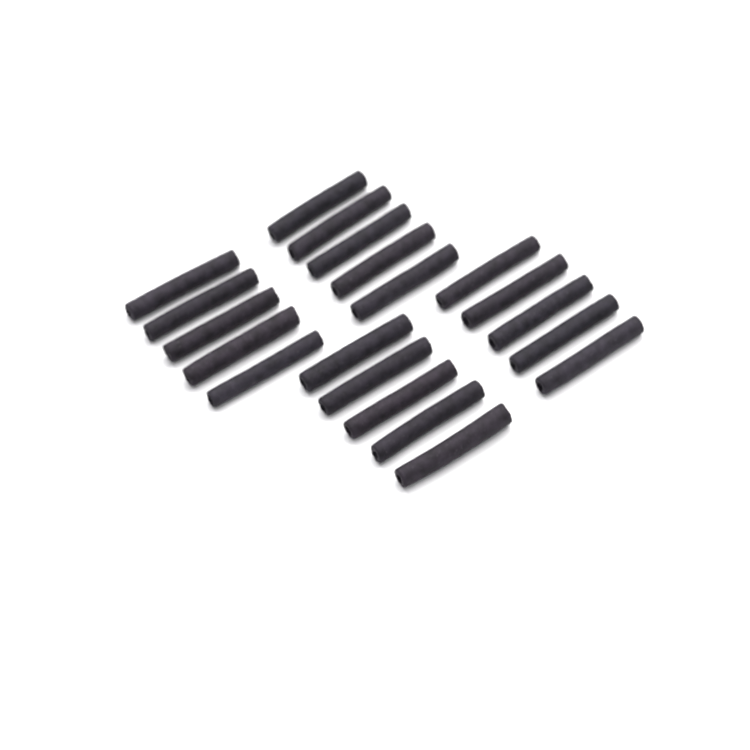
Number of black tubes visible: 20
